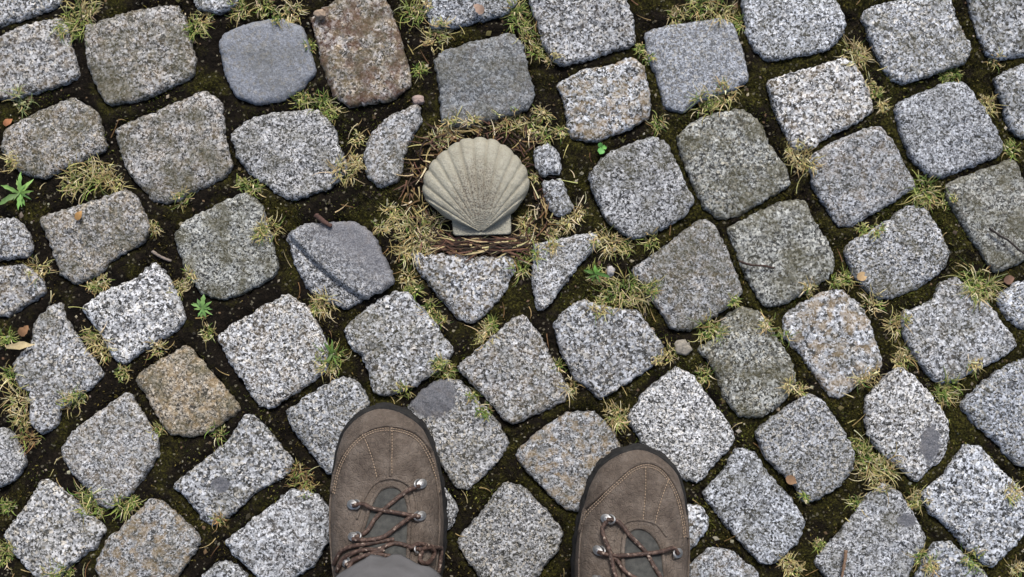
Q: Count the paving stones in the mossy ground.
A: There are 70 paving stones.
